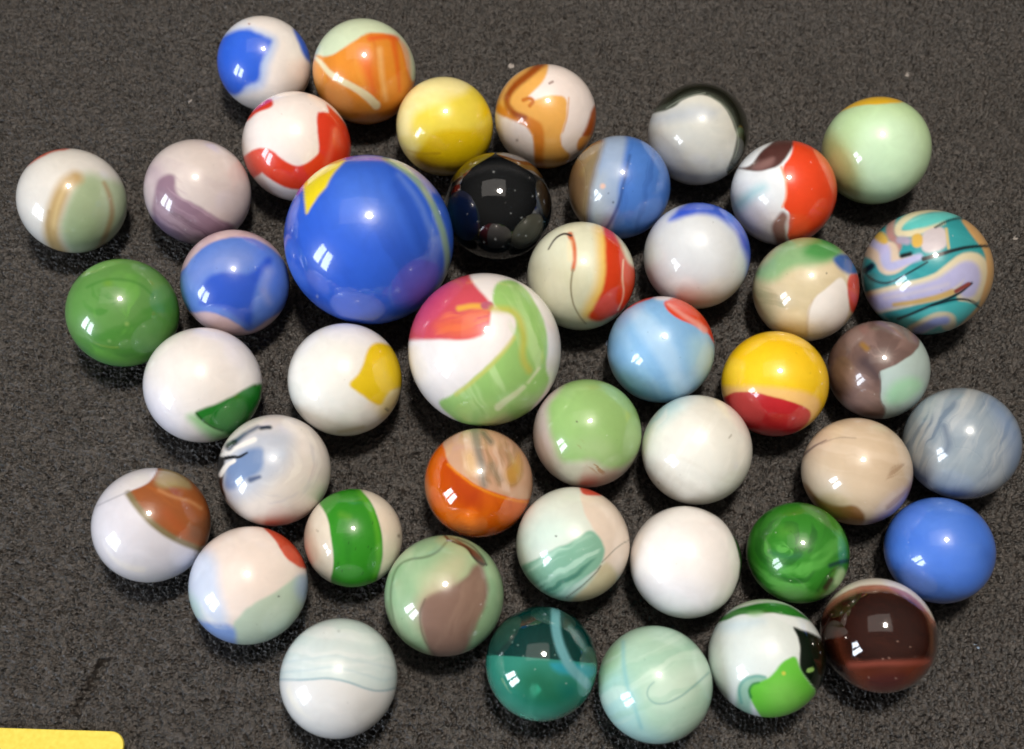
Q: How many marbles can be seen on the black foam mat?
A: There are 44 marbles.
